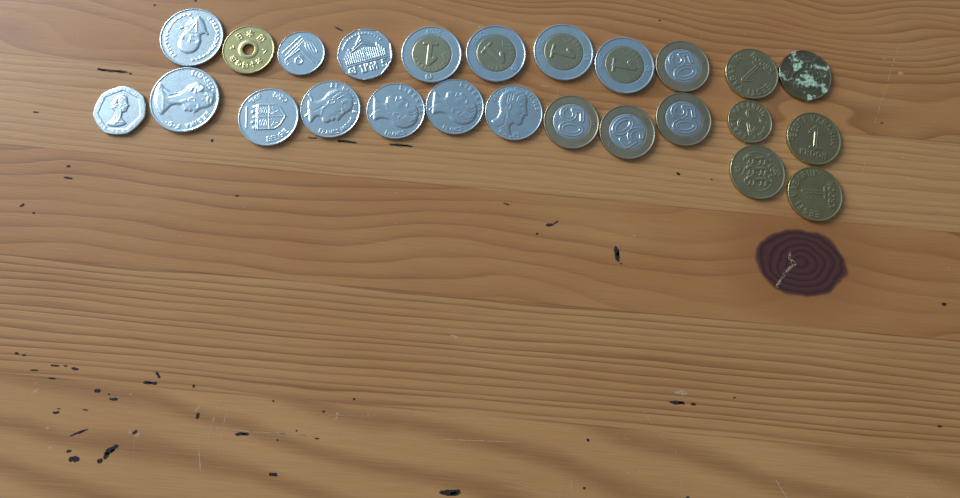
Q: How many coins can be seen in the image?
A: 25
